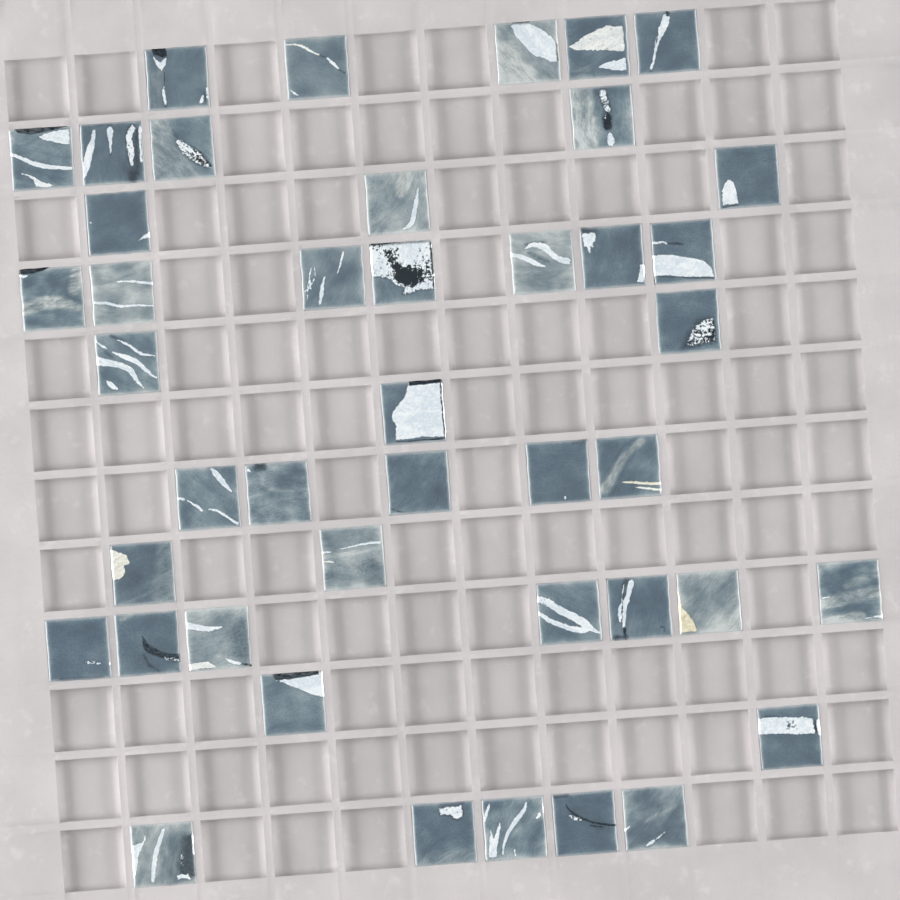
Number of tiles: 43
